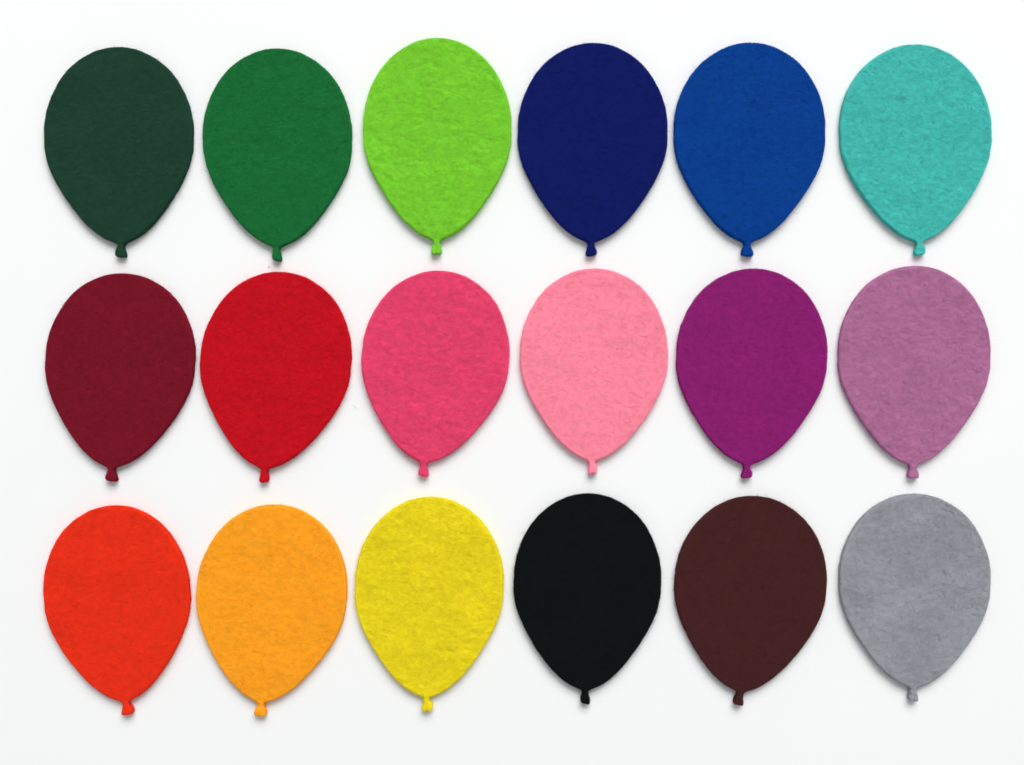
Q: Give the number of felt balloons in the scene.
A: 18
